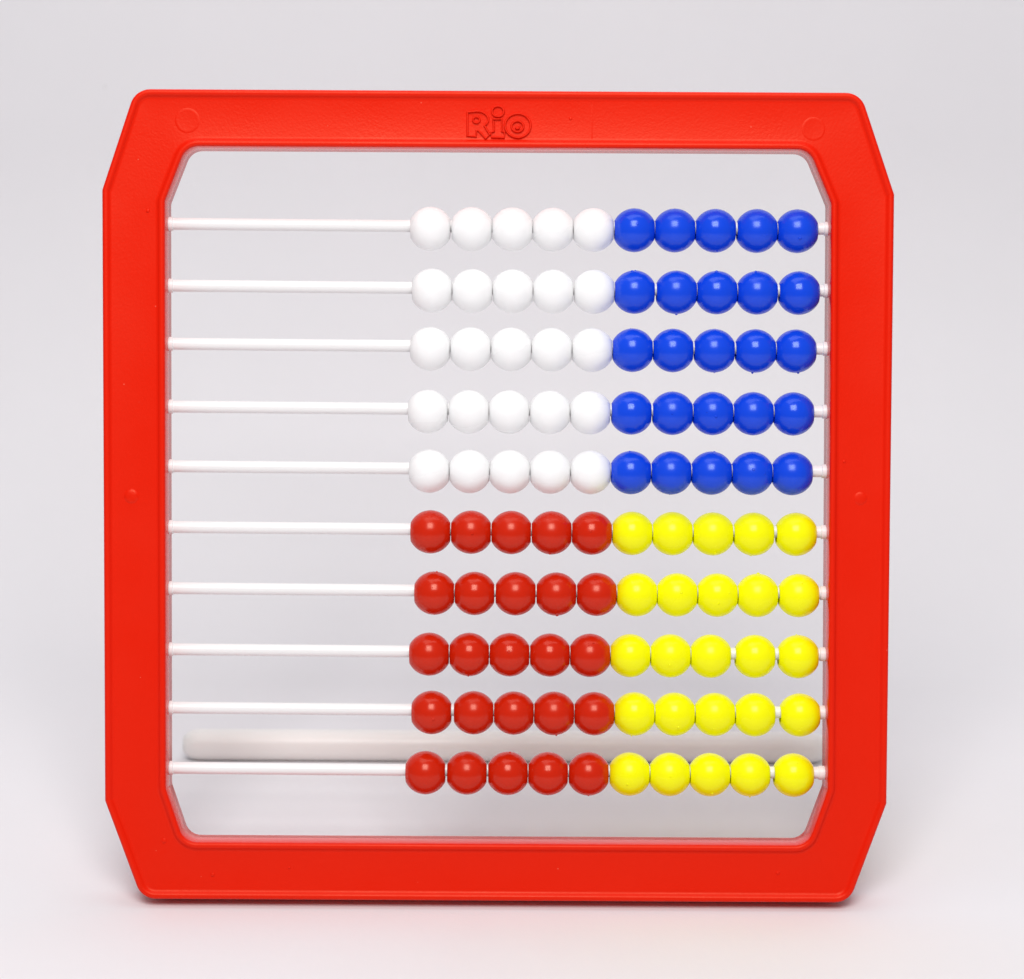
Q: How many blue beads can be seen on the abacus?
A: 25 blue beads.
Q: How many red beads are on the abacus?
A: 25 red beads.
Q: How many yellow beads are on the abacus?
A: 25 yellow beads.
